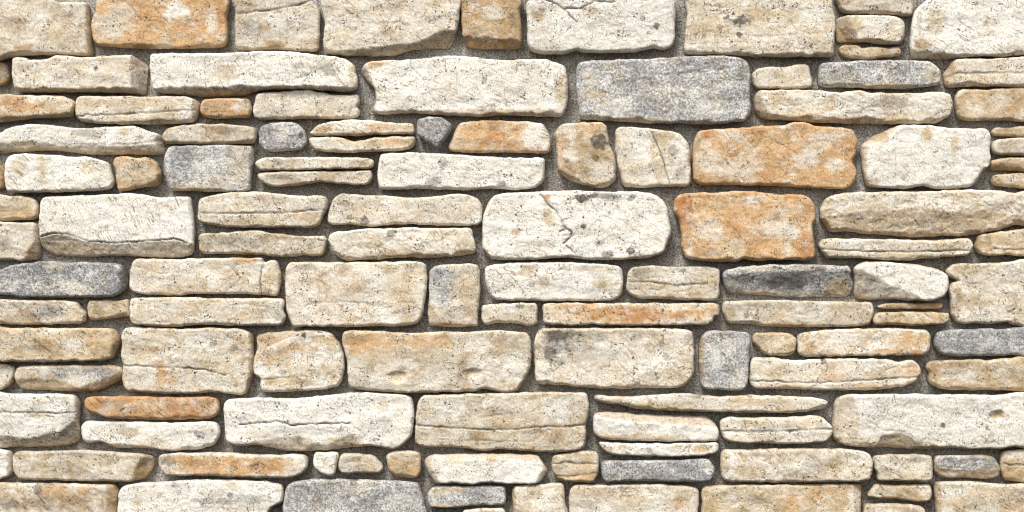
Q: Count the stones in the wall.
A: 123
